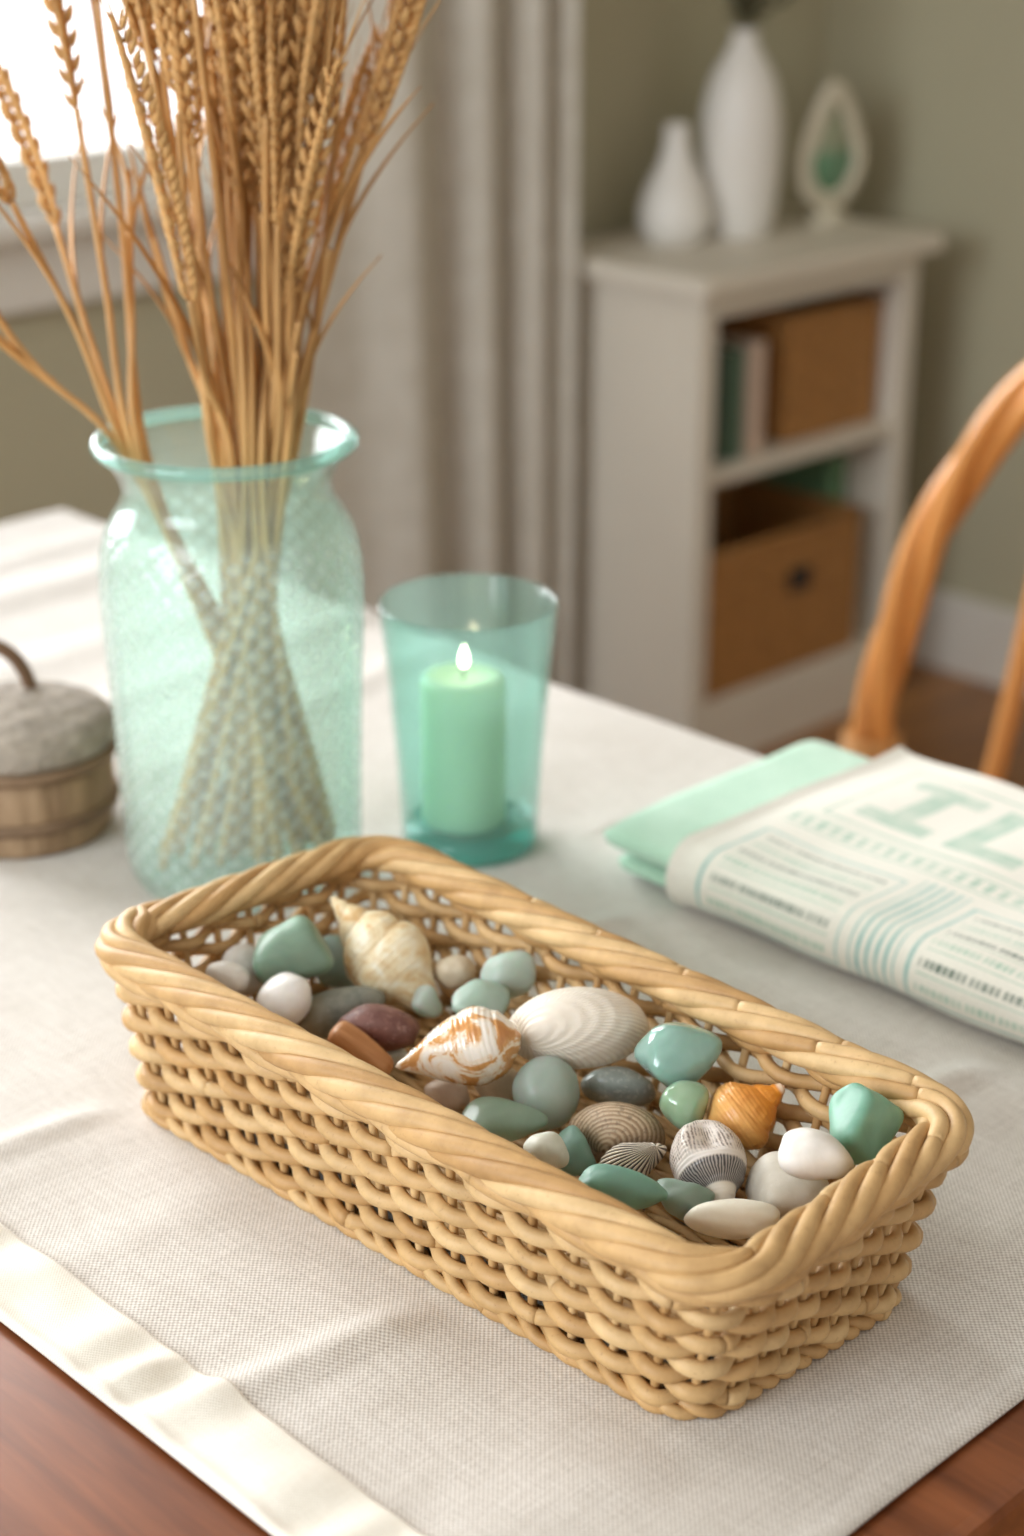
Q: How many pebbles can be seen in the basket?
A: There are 14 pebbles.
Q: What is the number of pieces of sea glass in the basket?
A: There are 13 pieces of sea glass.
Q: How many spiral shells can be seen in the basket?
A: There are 4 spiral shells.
